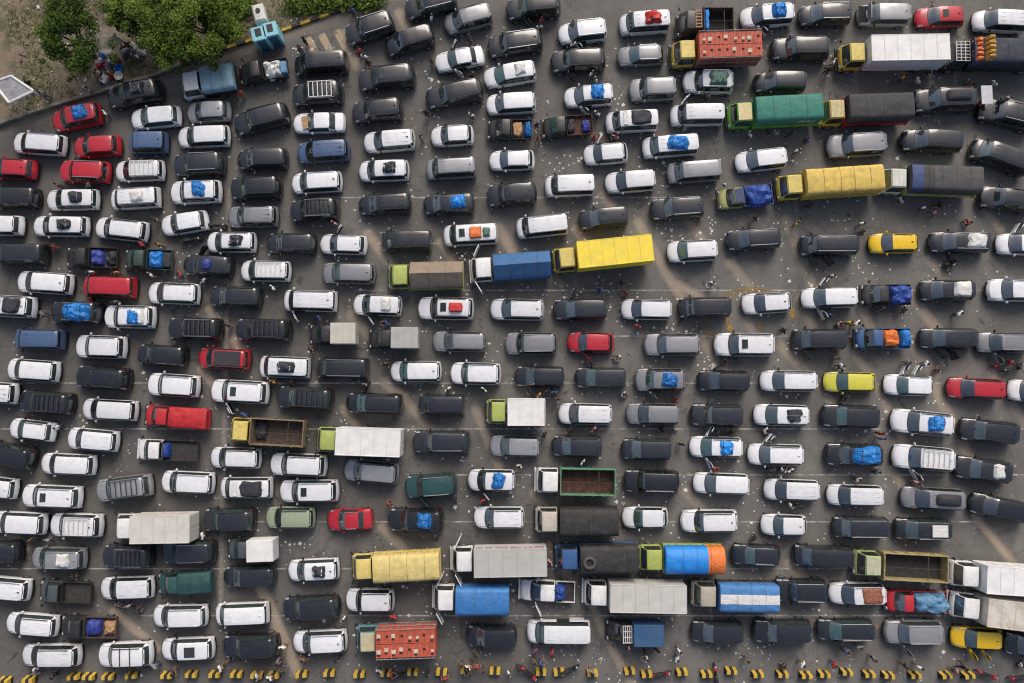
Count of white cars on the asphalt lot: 104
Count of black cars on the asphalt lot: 86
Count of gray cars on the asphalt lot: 22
